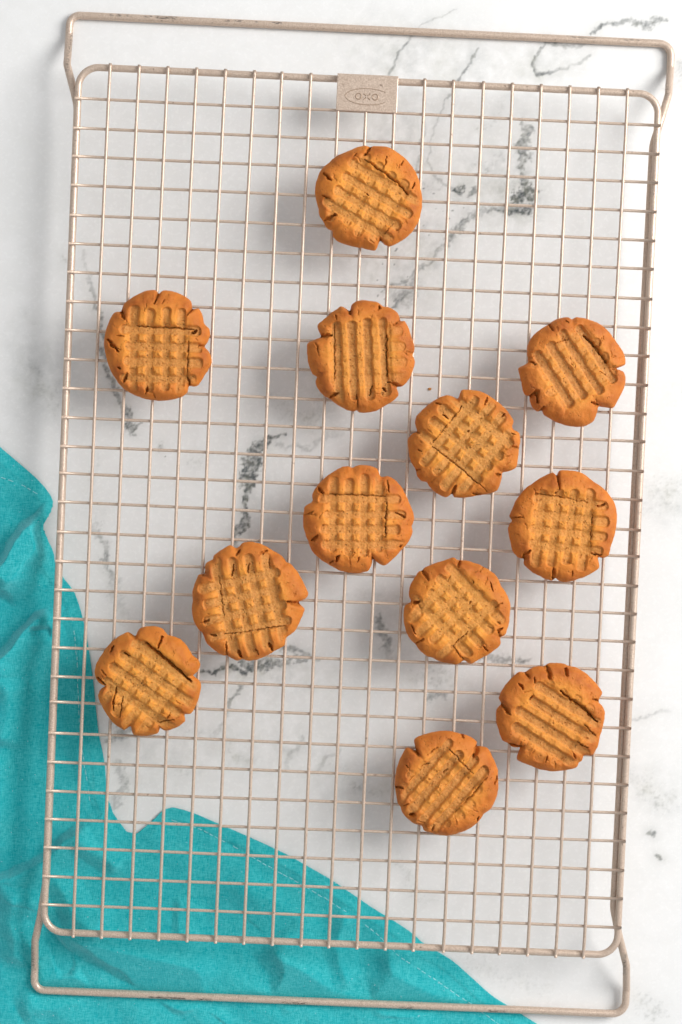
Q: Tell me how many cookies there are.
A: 12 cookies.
